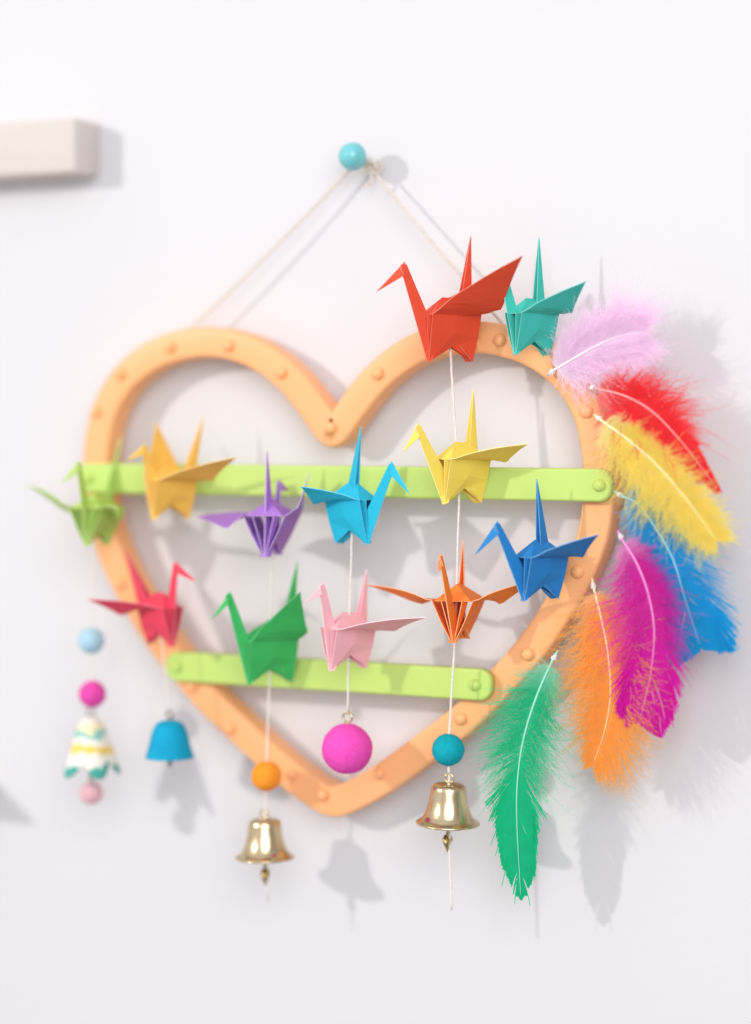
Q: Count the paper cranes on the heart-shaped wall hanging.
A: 12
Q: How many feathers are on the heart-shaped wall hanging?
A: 7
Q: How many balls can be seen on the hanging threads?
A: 6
